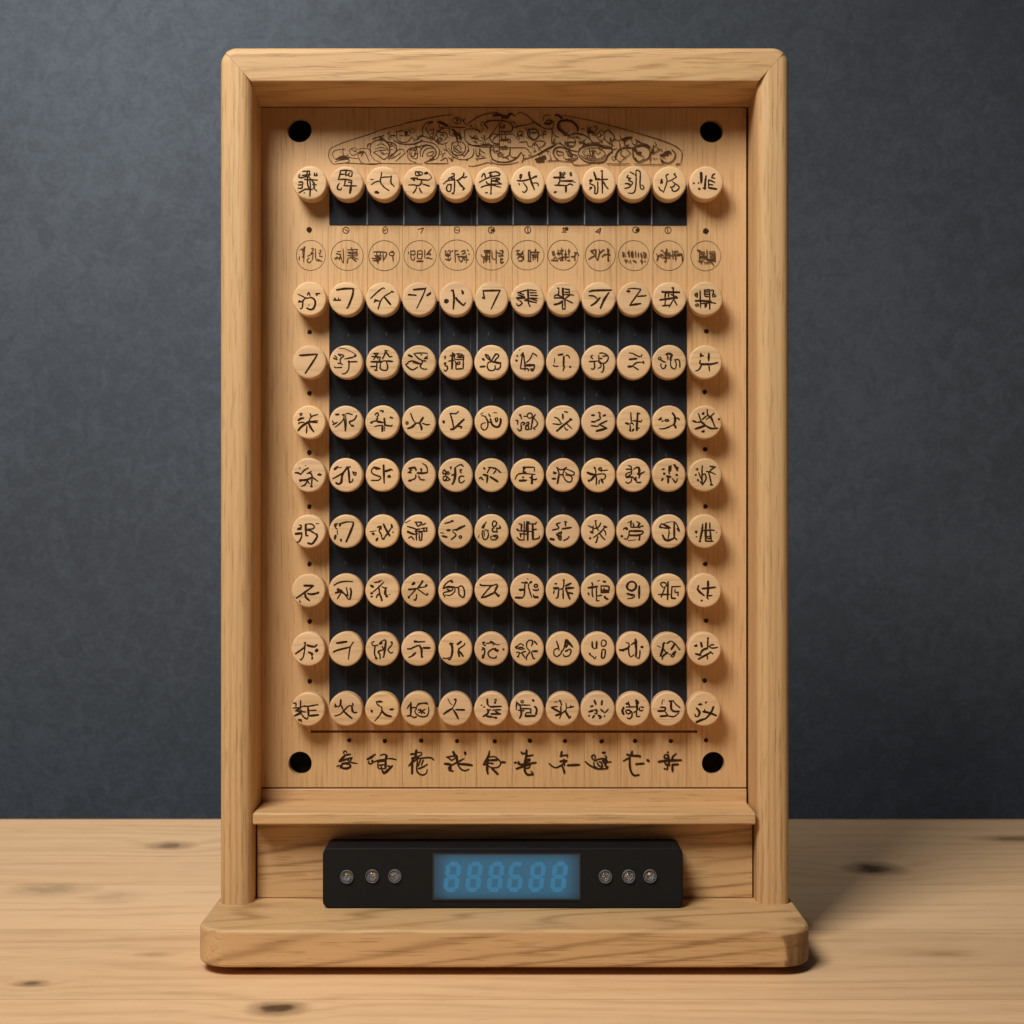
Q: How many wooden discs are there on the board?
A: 108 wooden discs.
